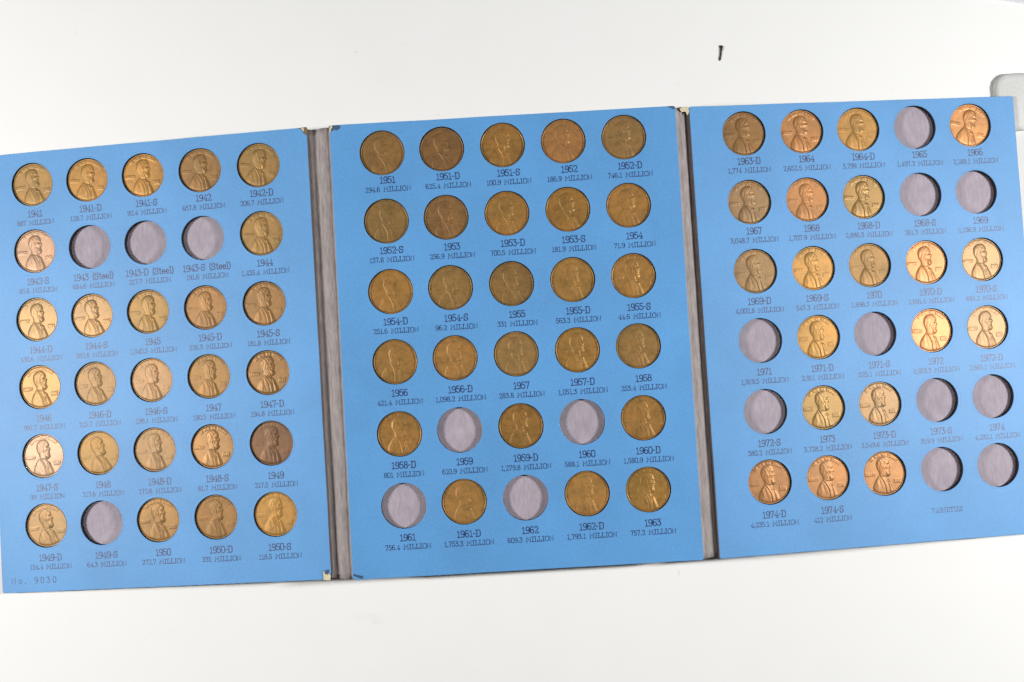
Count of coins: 72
